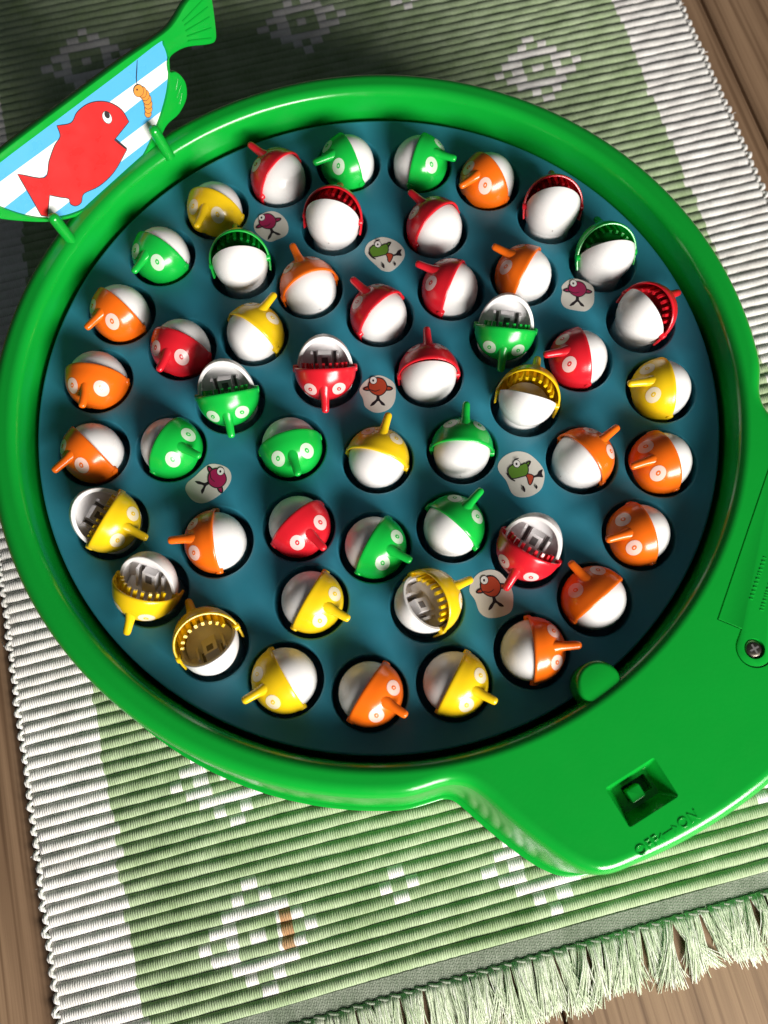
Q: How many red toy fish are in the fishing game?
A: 13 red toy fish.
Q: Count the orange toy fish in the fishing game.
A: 13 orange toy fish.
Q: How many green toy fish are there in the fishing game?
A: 12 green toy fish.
